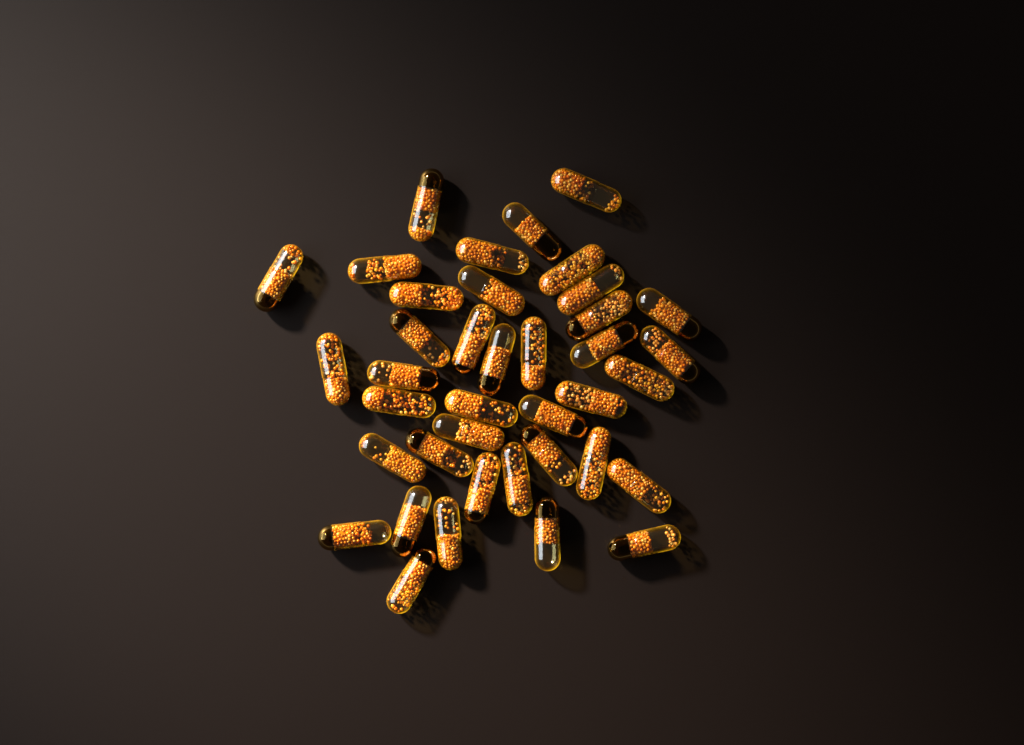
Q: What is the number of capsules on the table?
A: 39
